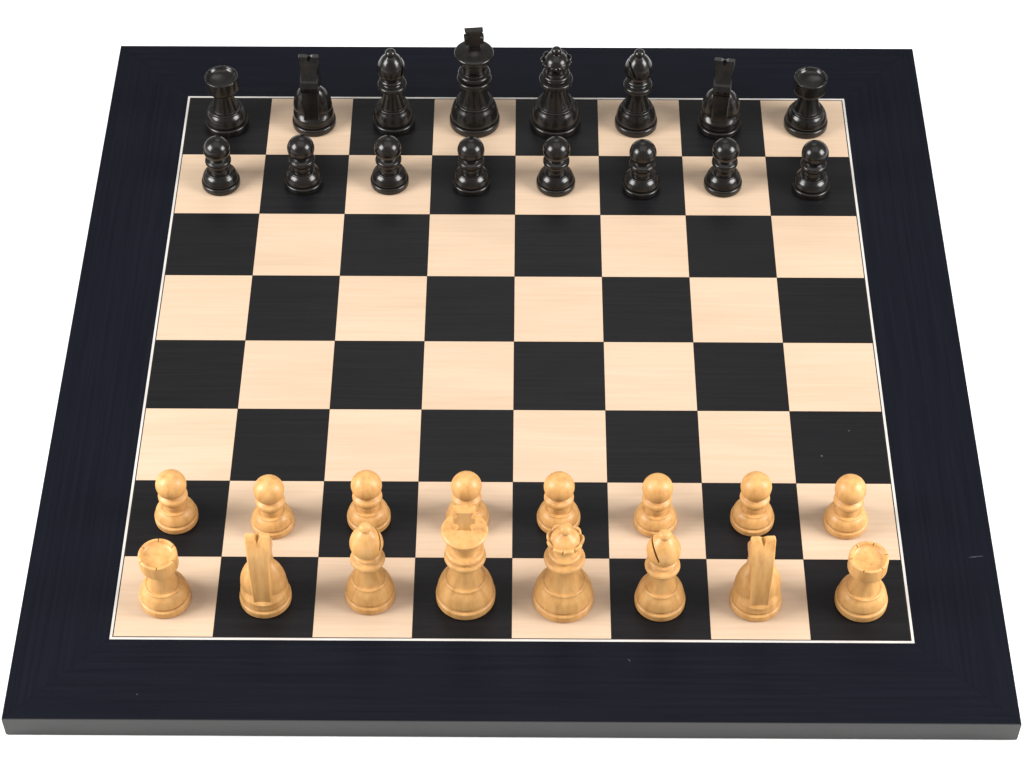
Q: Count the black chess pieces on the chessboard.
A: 16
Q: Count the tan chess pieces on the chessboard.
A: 16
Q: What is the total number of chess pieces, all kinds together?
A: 32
